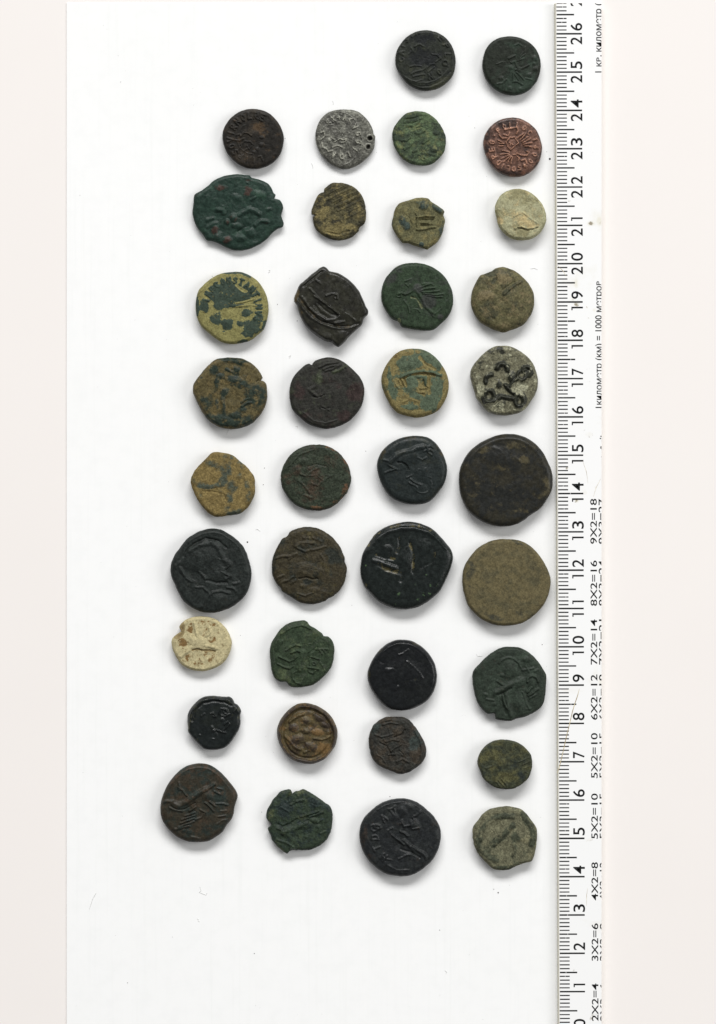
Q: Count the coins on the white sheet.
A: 38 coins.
